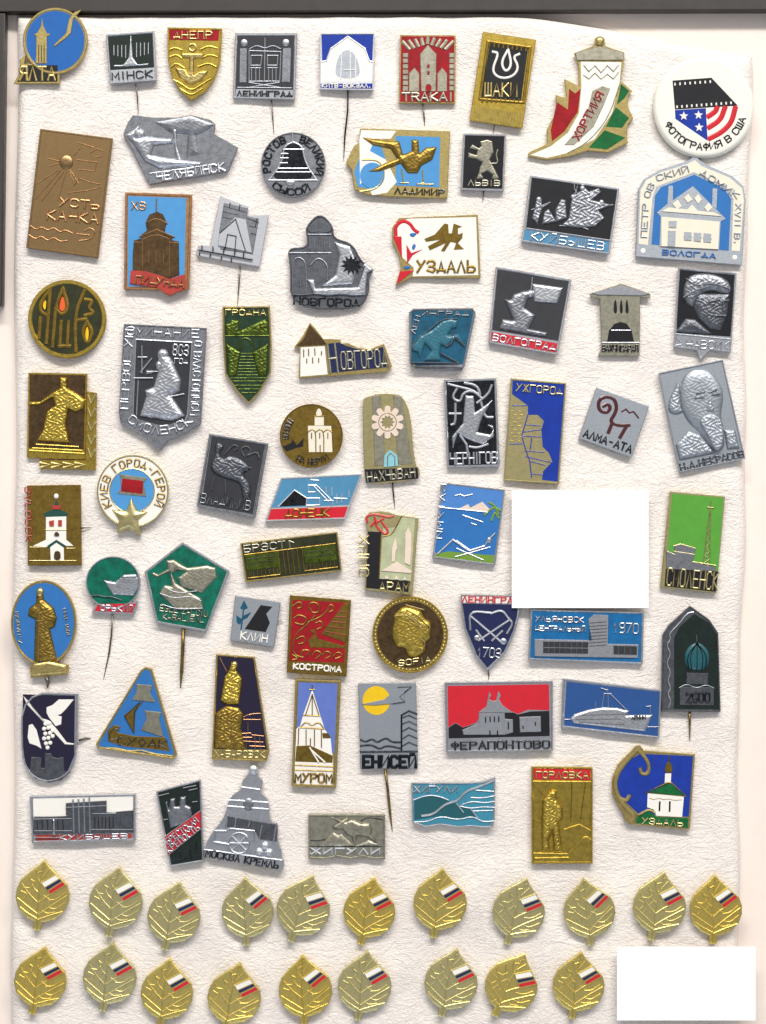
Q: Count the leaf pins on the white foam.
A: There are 20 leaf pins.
